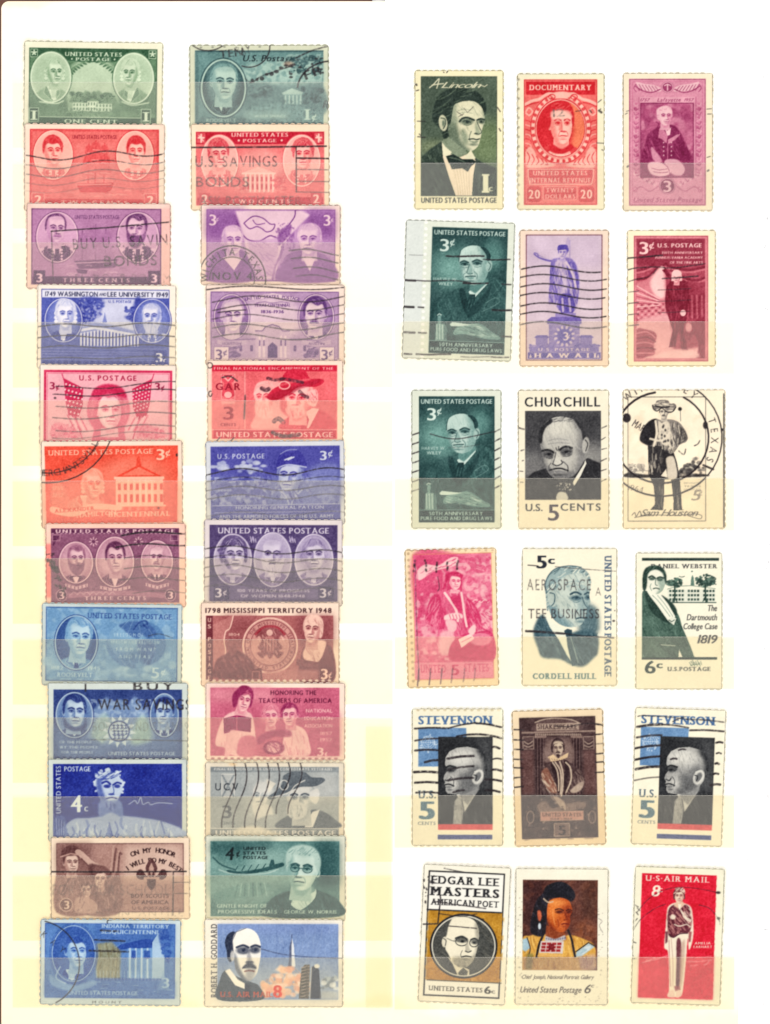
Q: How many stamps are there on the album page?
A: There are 42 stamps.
